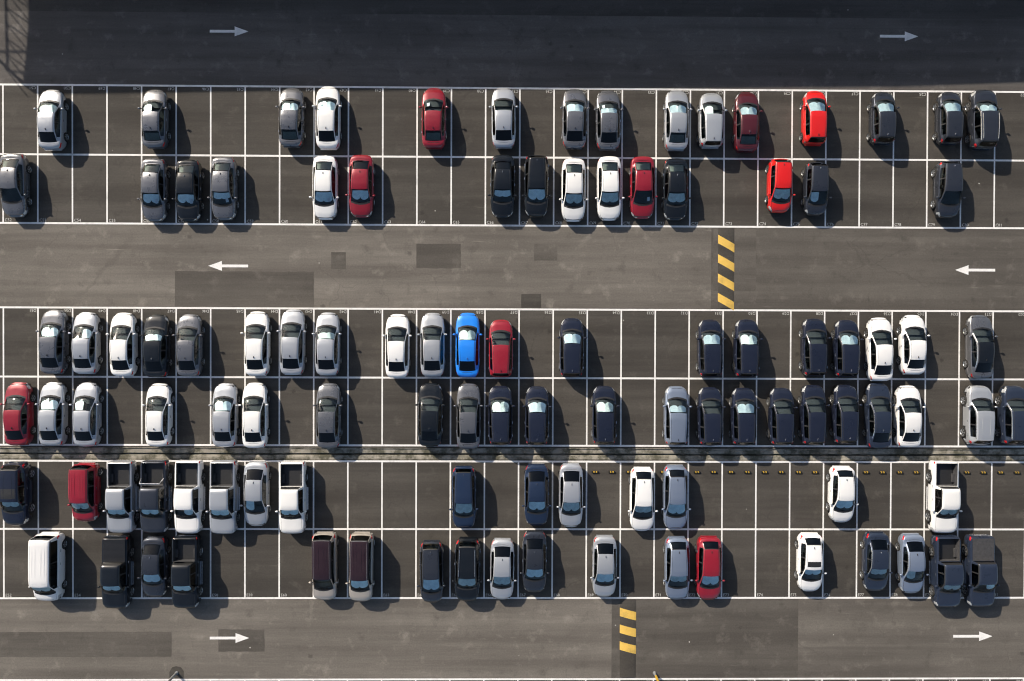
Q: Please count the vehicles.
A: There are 105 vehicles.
